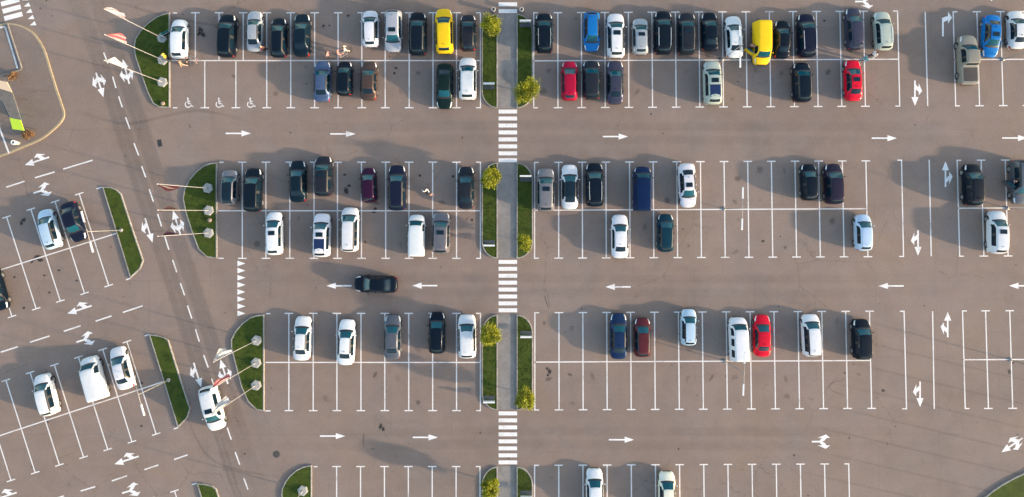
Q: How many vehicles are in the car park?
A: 84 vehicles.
